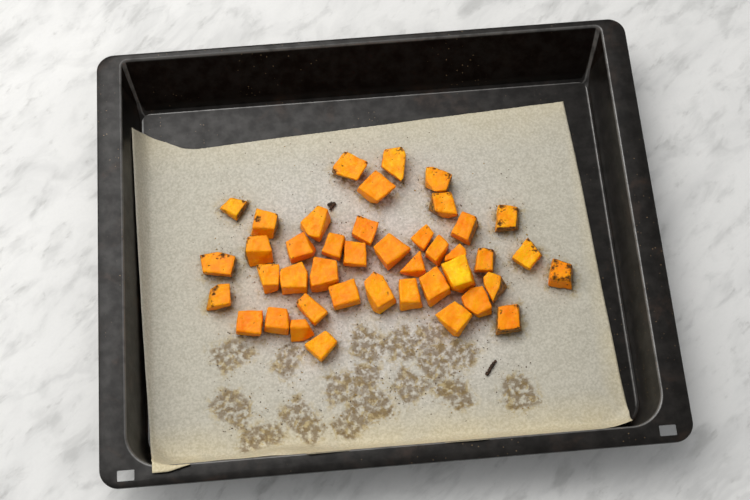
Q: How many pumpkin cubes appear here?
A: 42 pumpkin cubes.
